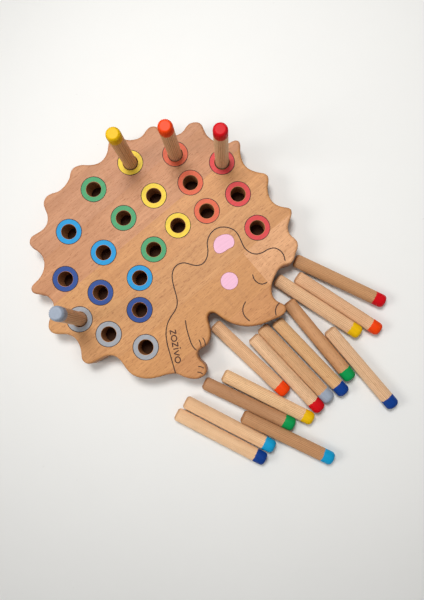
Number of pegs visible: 18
